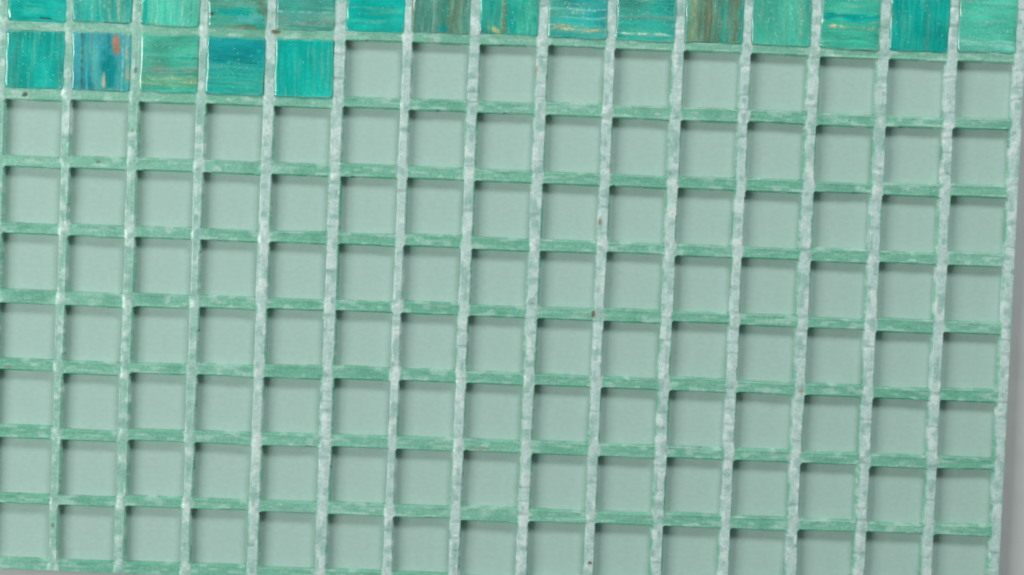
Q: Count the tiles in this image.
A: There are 20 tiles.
